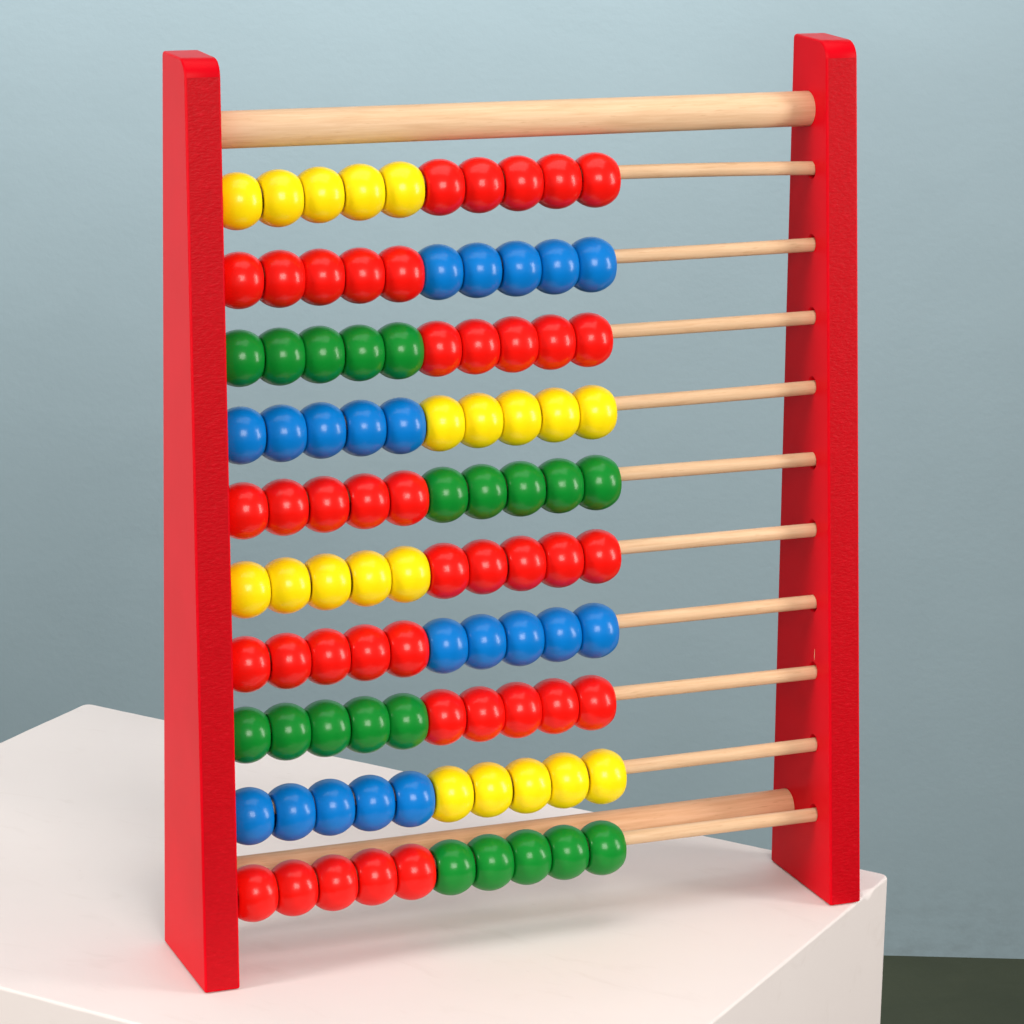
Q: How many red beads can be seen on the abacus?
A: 40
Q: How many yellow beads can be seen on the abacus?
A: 20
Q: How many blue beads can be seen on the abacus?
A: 20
